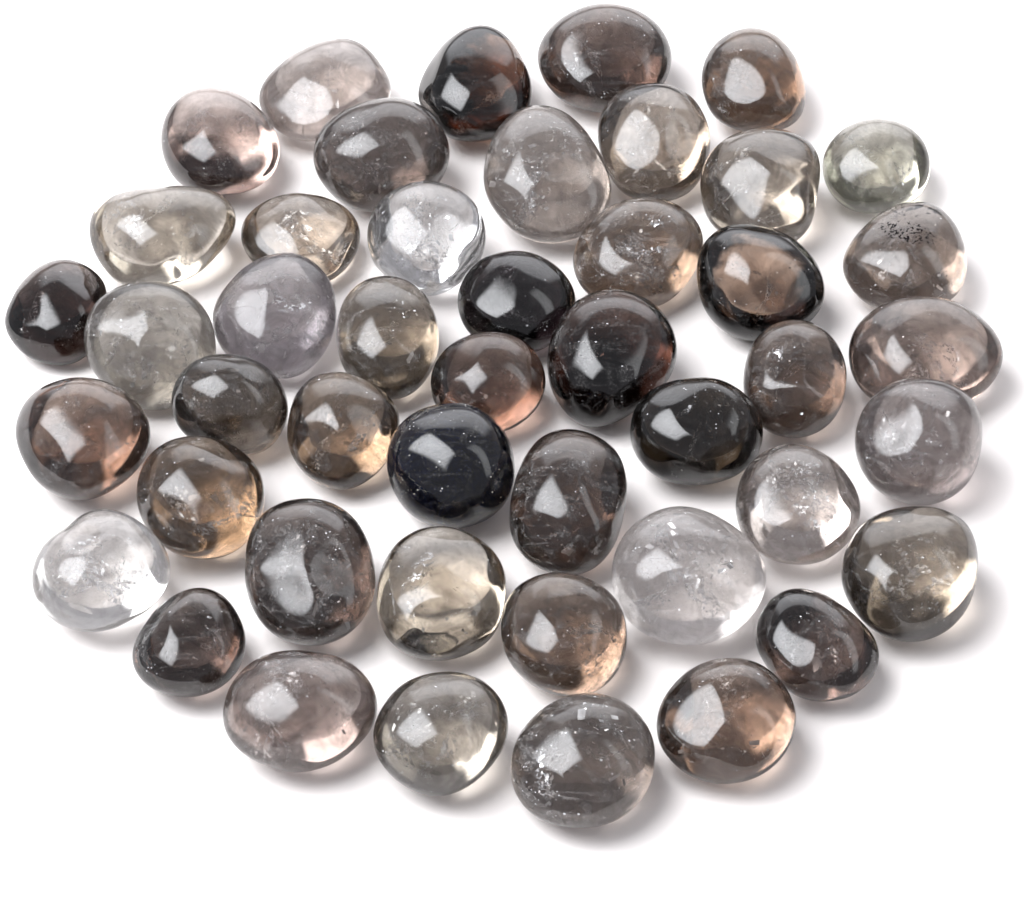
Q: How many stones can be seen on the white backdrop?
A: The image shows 46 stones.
